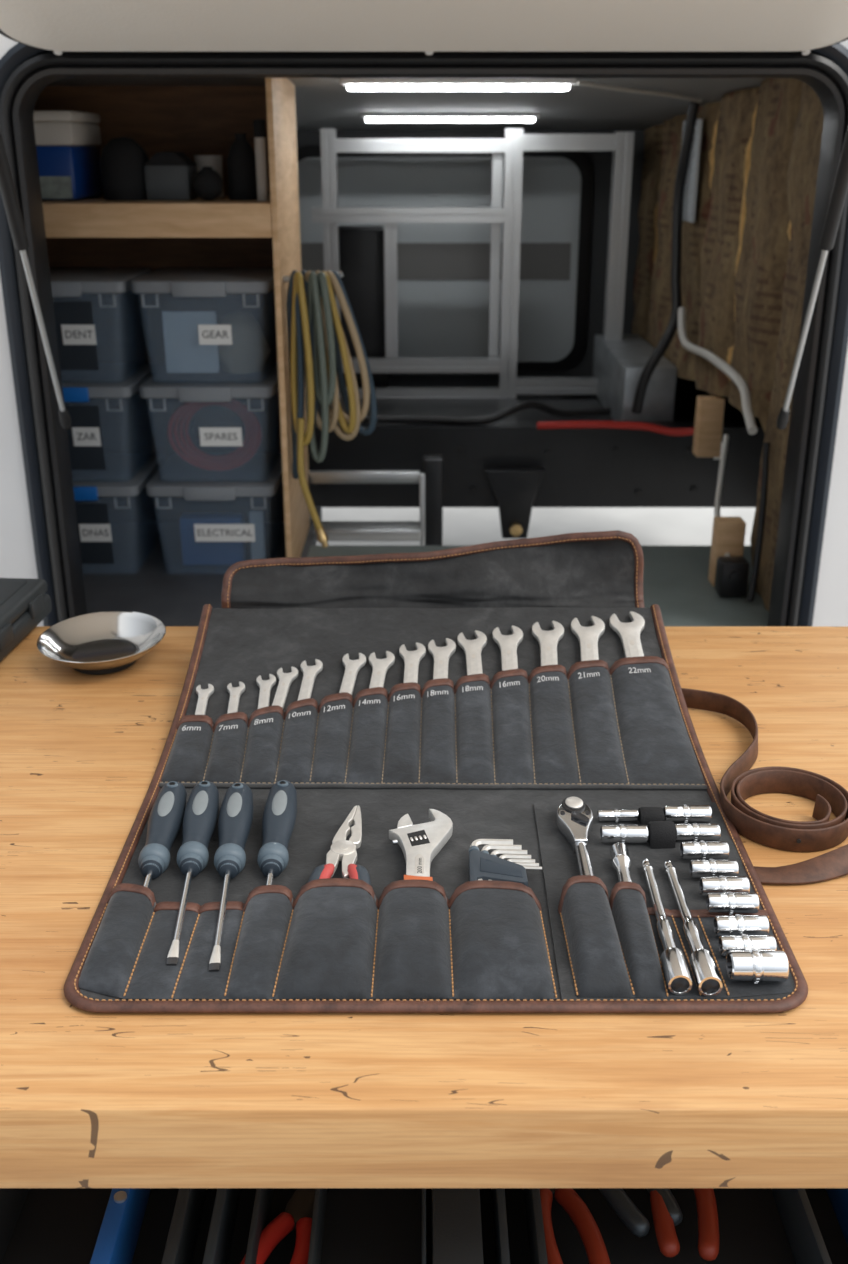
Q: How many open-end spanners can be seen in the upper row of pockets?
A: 14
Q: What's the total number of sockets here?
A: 11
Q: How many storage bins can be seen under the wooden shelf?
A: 6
